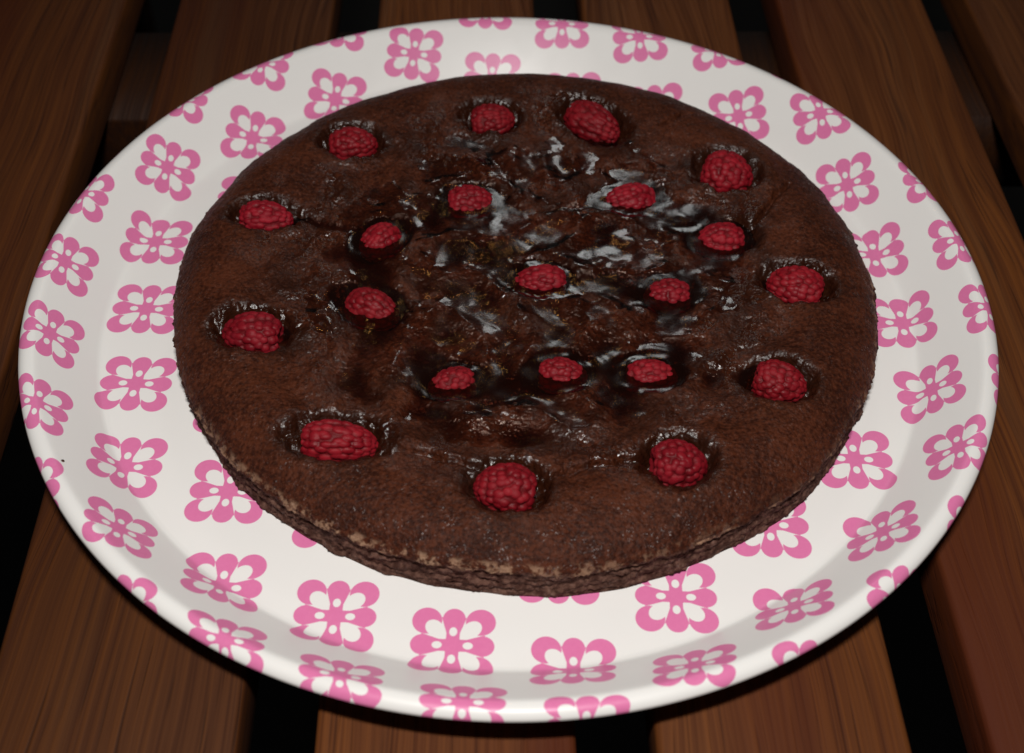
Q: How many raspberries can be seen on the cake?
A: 21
